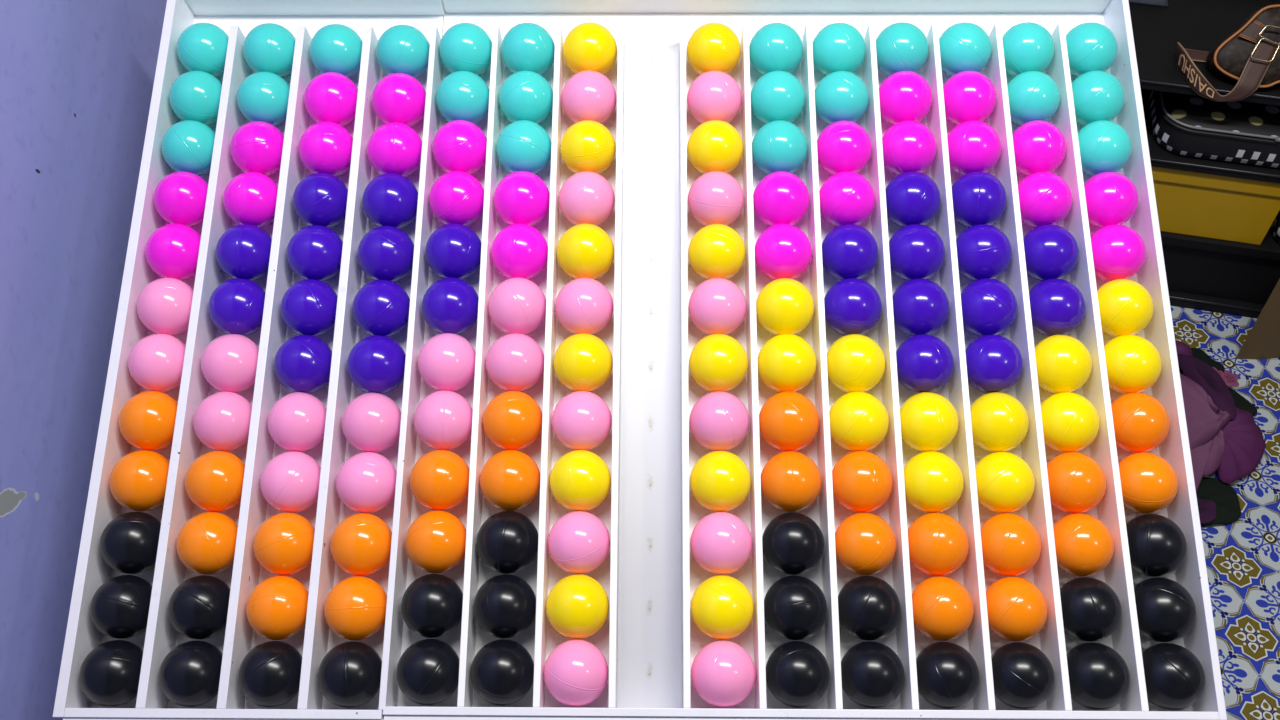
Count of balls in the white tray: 168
